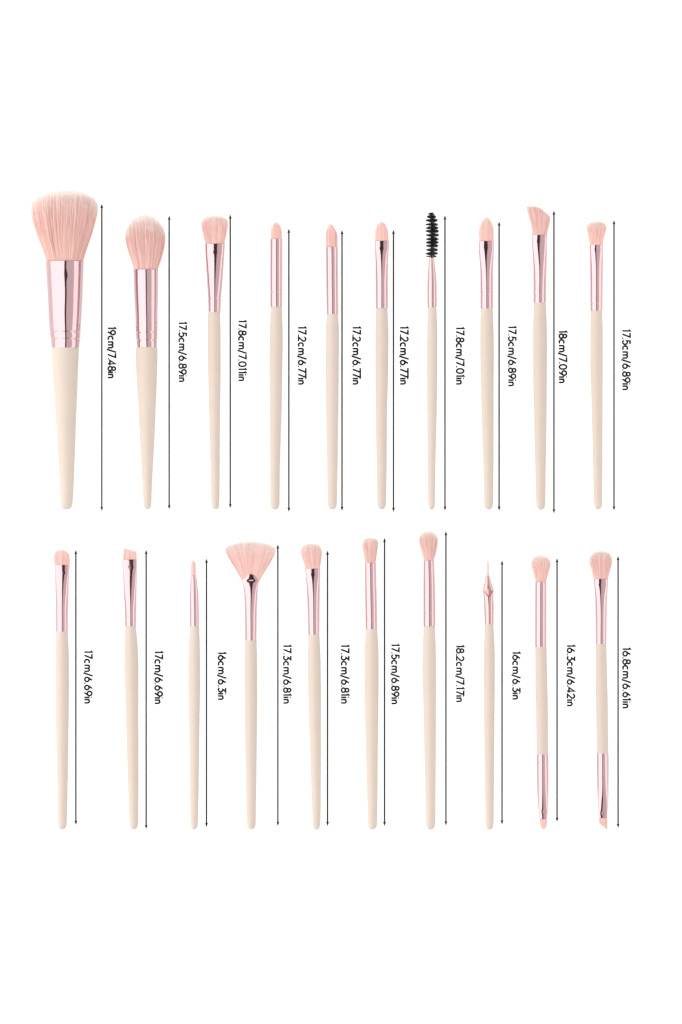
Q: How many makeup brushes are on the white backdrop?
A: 20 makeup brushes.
